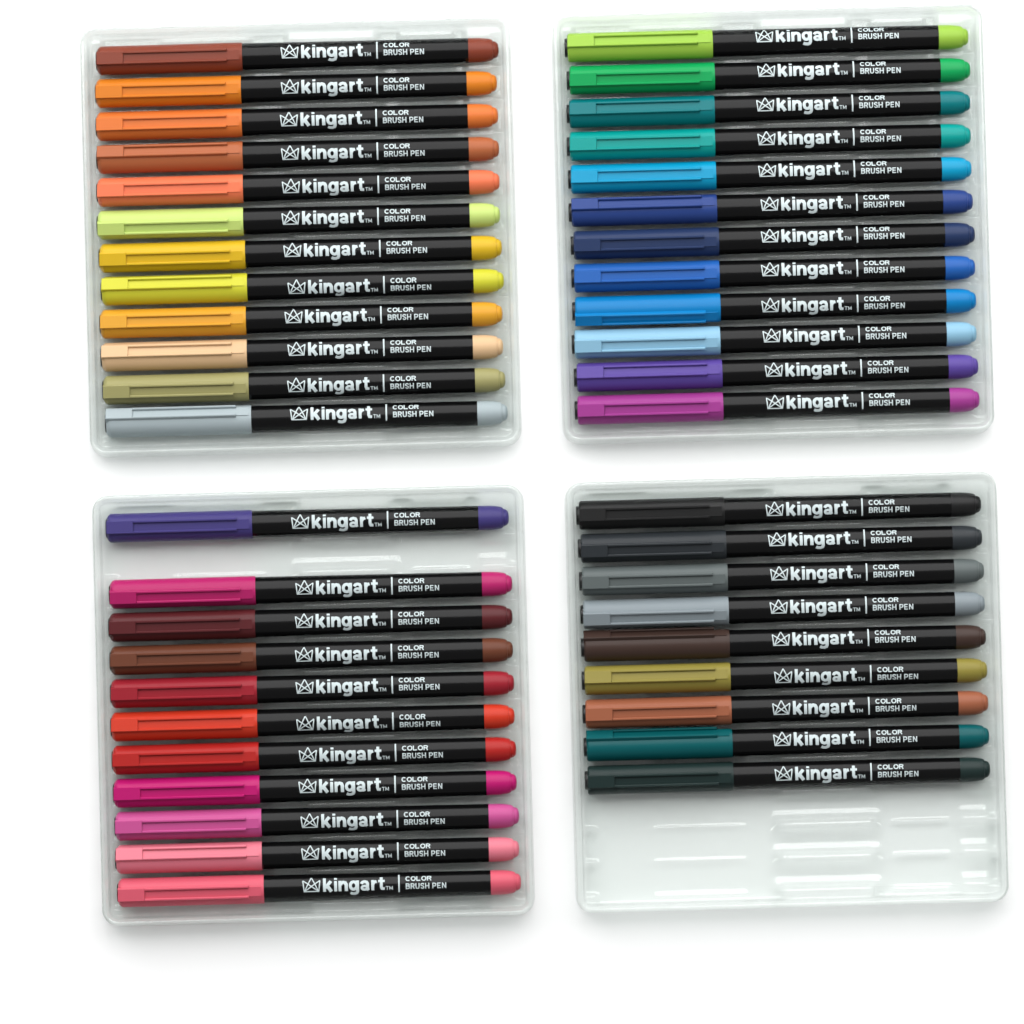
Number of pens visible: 44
